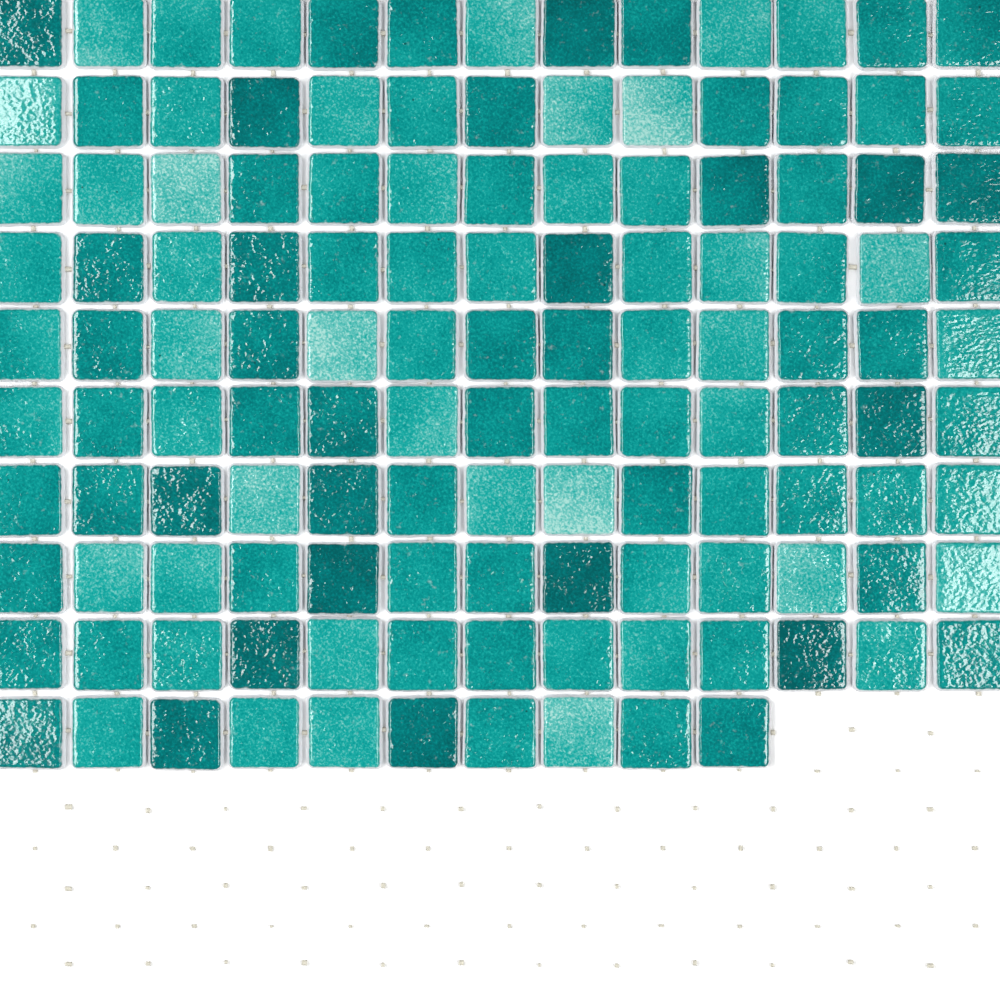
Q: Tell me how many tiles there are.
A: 127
